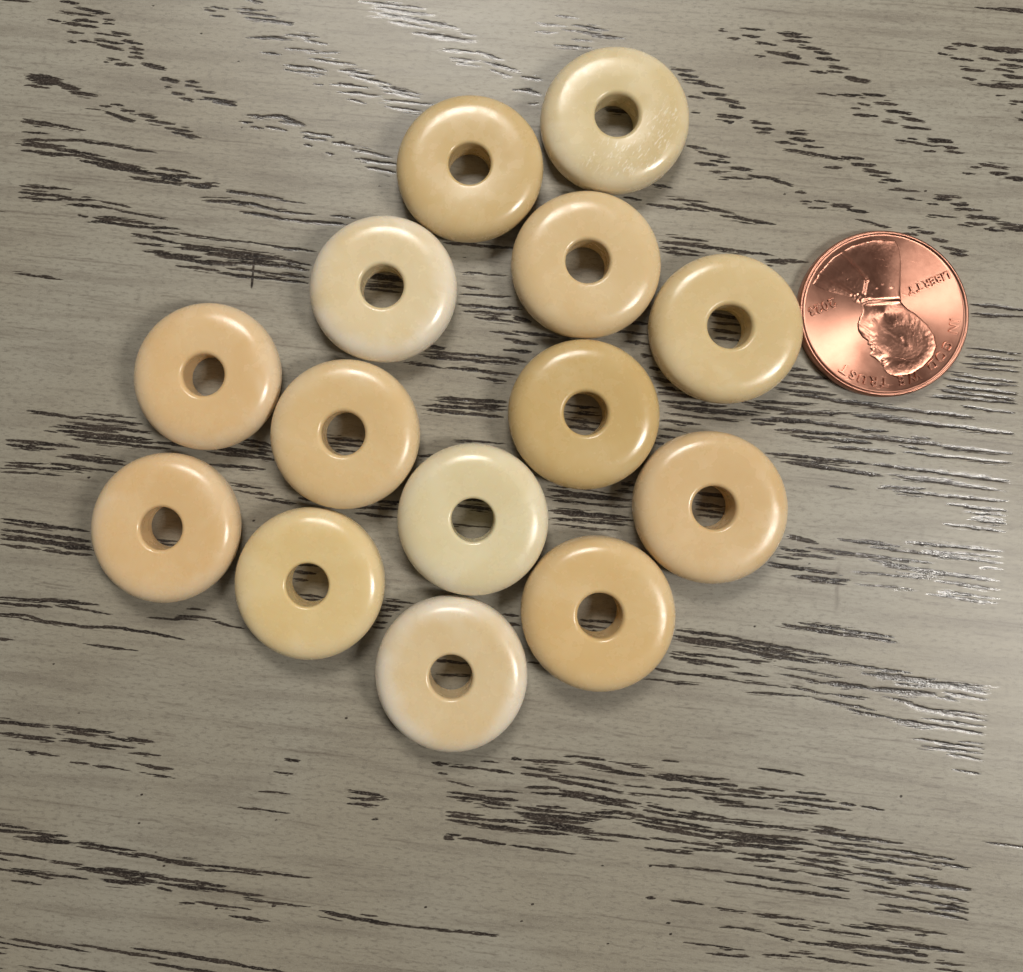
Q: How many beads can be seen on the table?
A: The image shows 14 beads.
